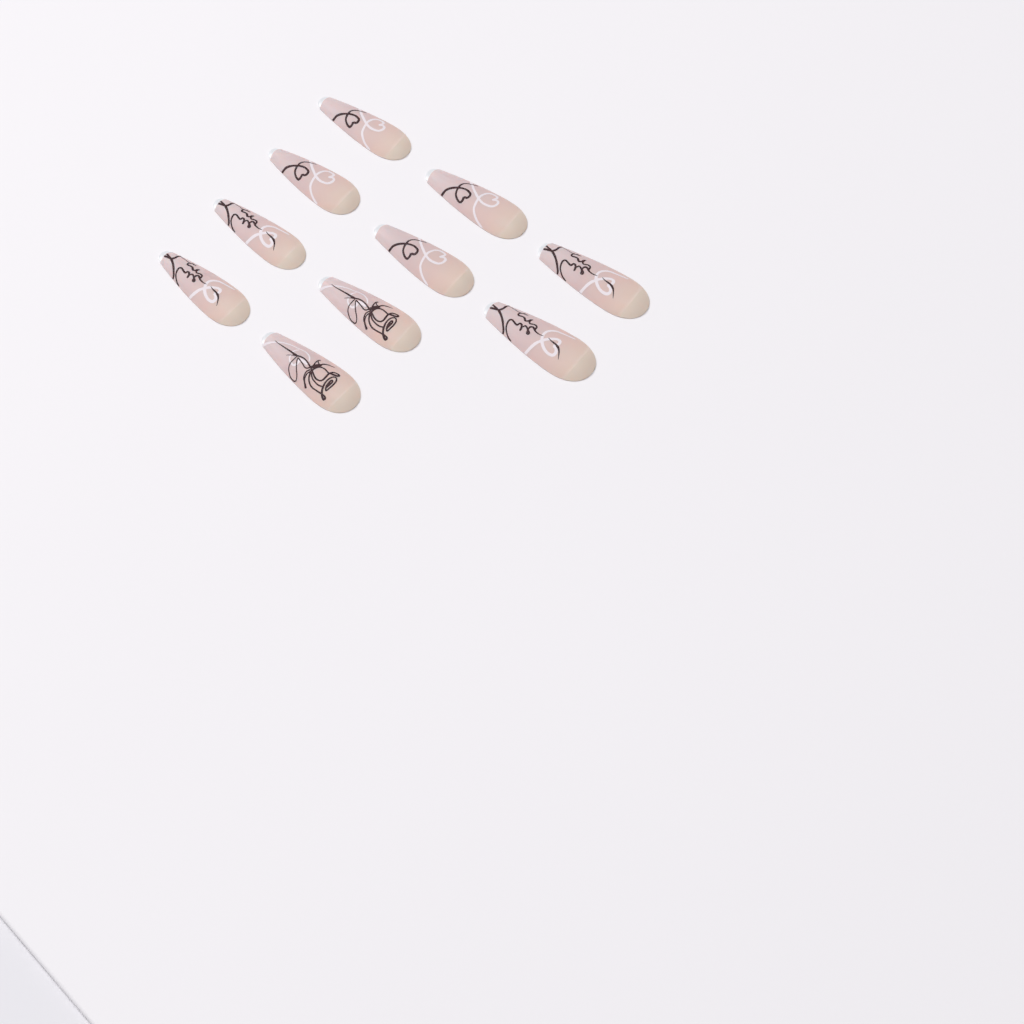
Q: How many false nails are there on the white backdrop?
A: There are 10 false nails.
